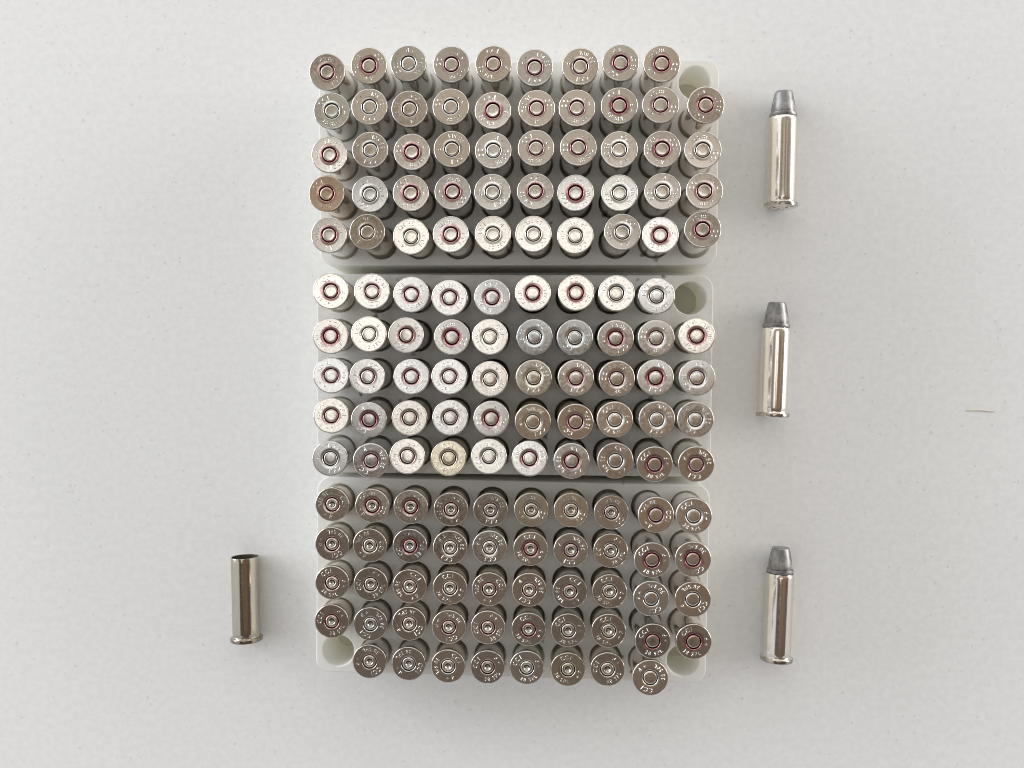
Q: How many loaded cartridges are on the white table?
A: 110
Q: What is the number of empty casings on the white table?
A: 40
